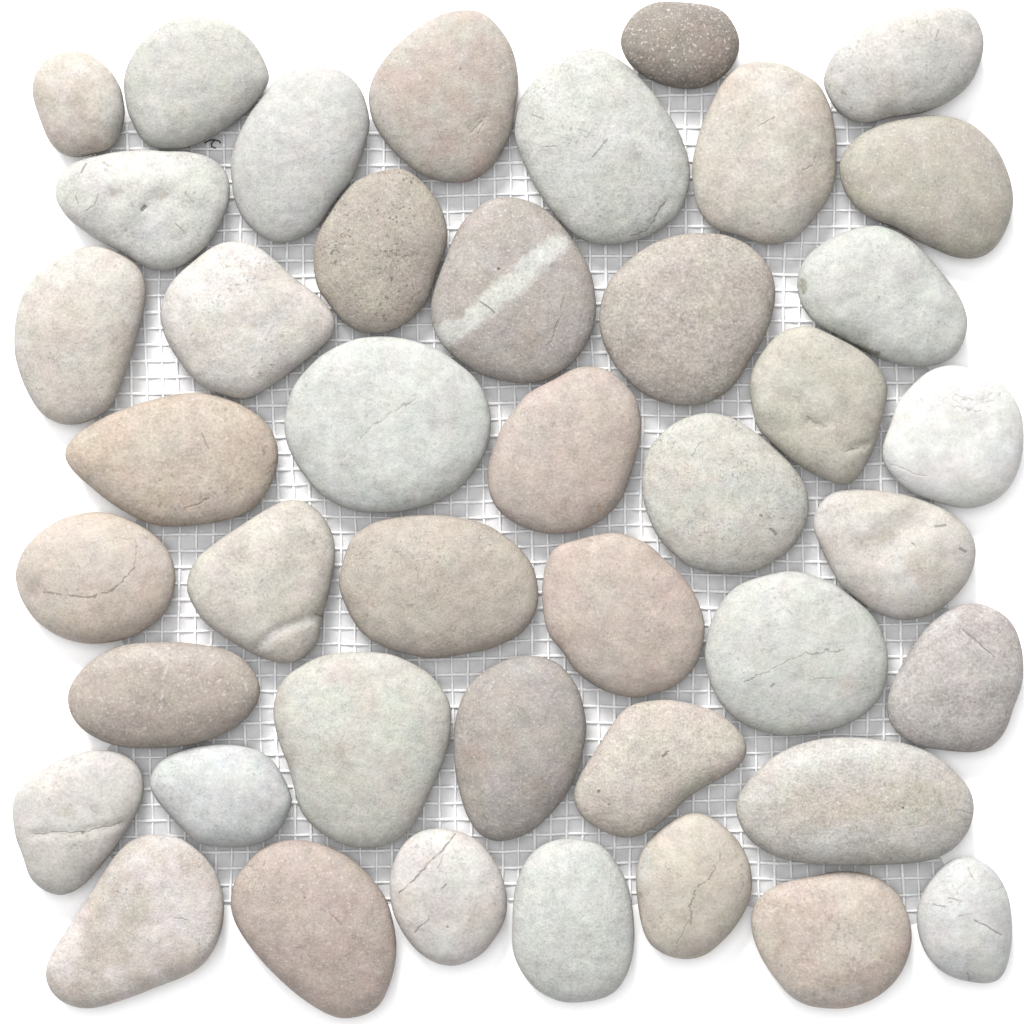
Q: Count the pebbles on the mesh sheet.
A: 43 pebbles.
